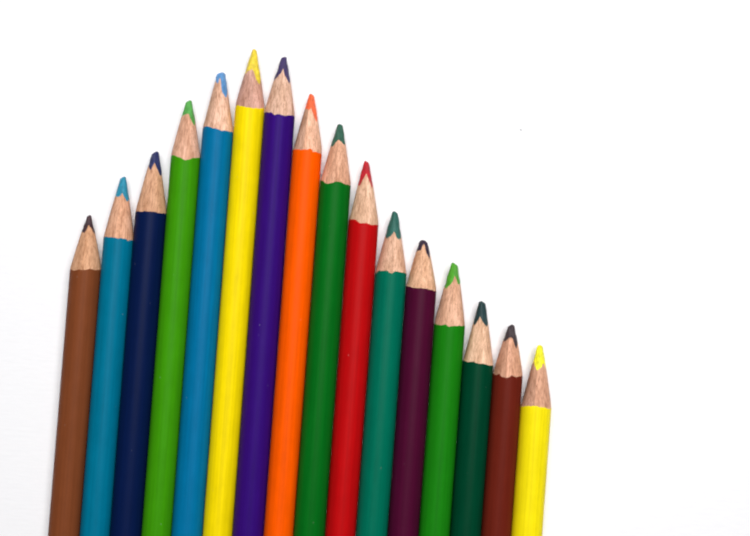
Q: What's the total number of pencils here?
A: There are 16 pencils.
